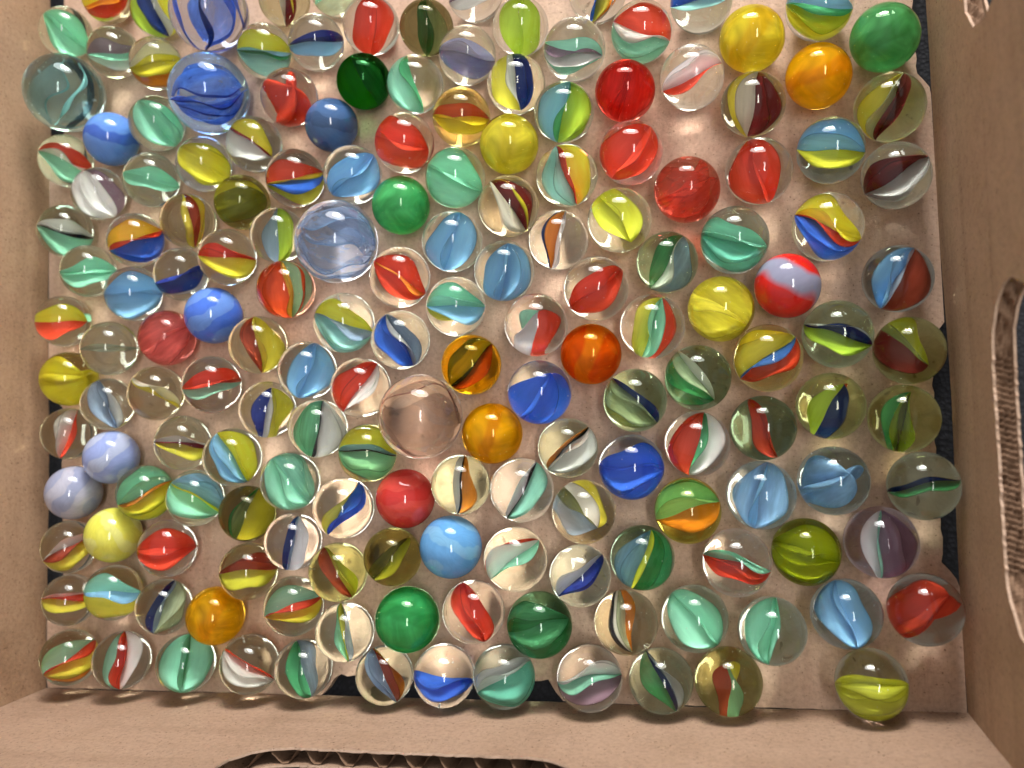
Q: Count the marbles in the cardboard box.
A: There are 172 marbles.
